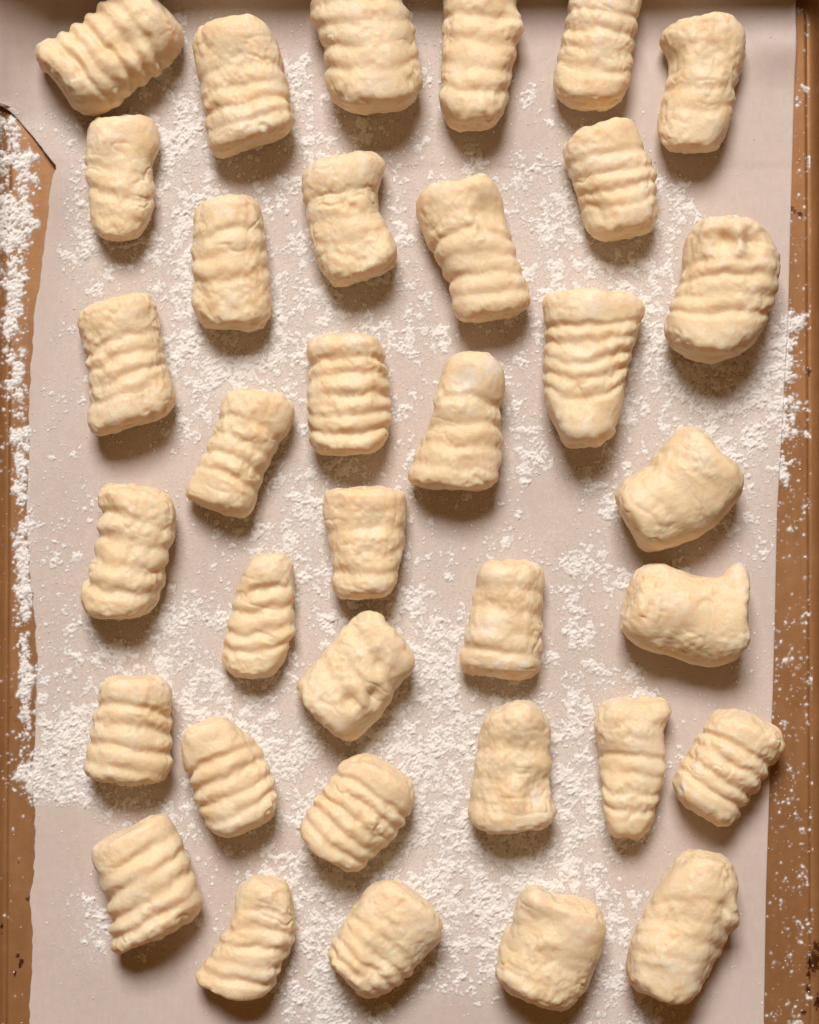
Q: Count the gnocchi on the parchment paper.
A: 35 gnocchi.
